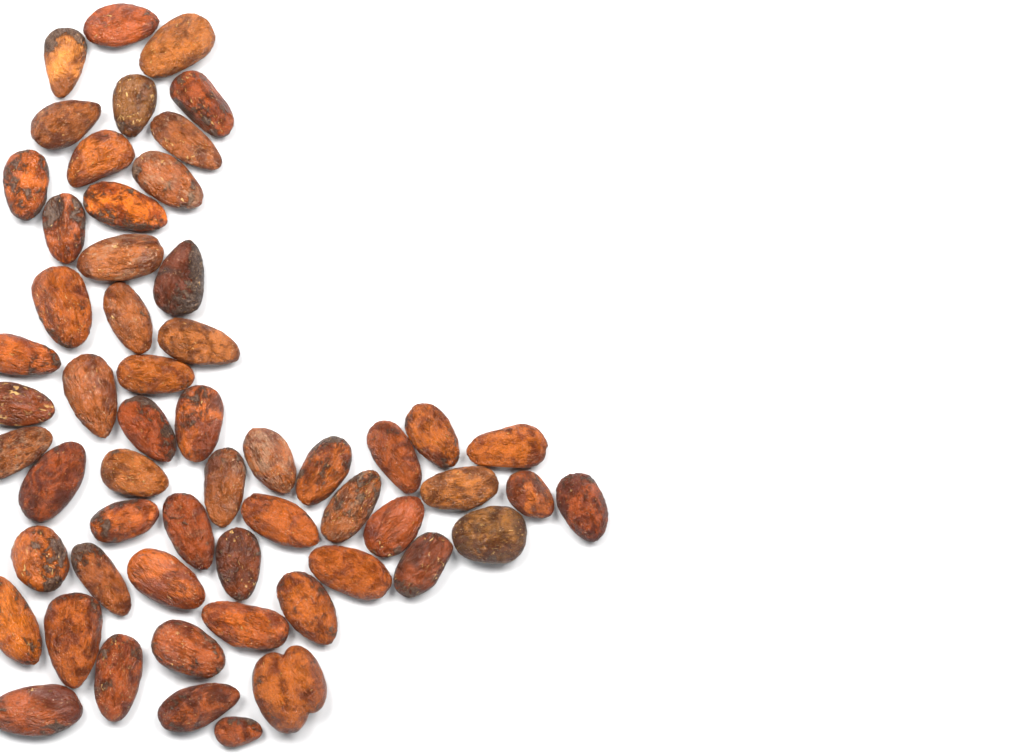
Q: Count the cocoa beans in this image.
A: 57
